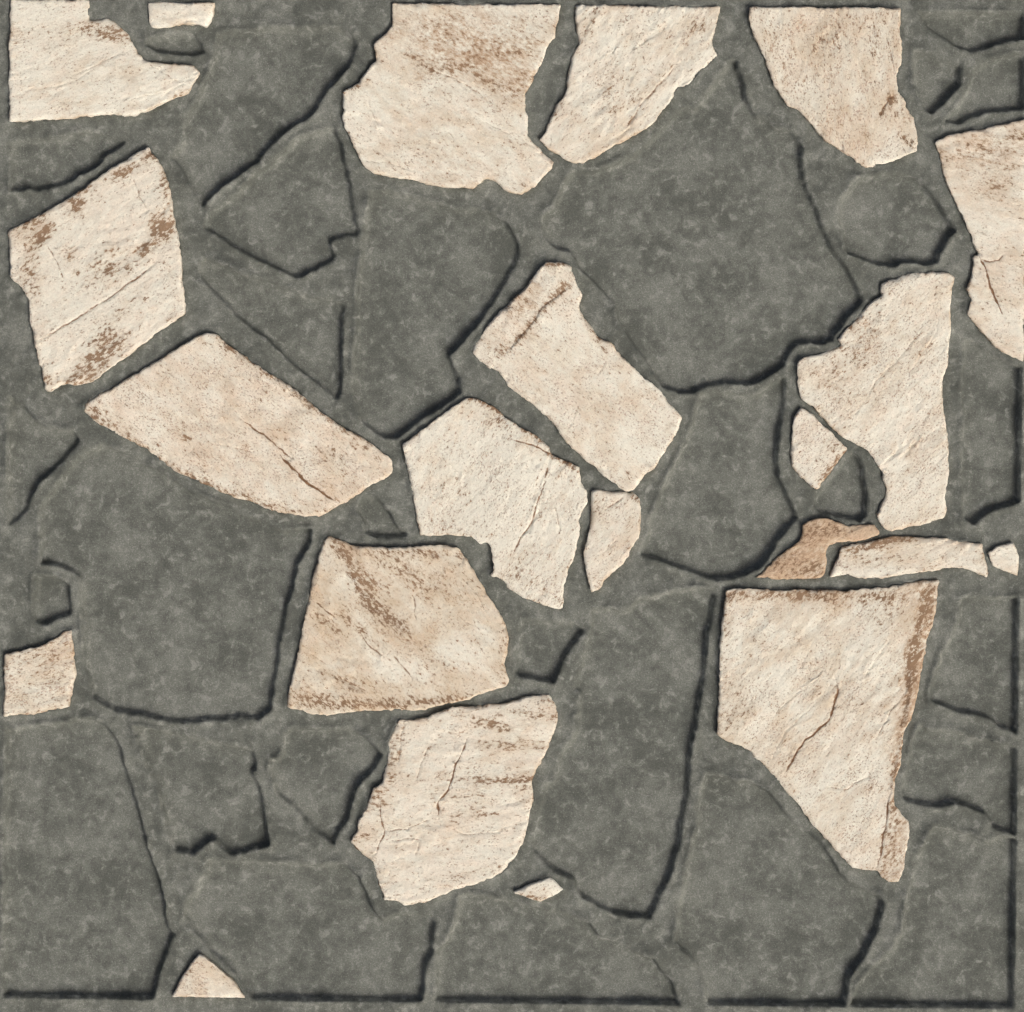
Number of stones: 22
